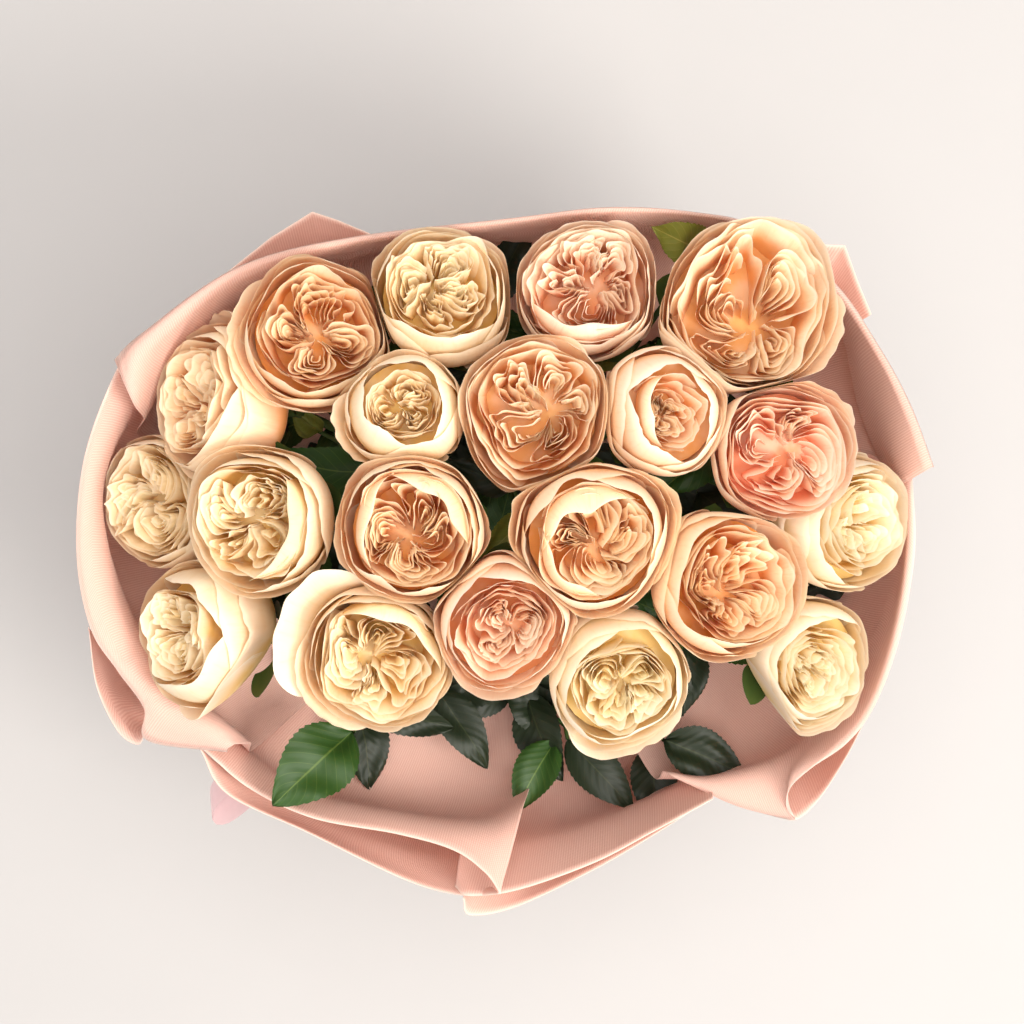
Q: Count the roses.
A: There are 20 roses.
